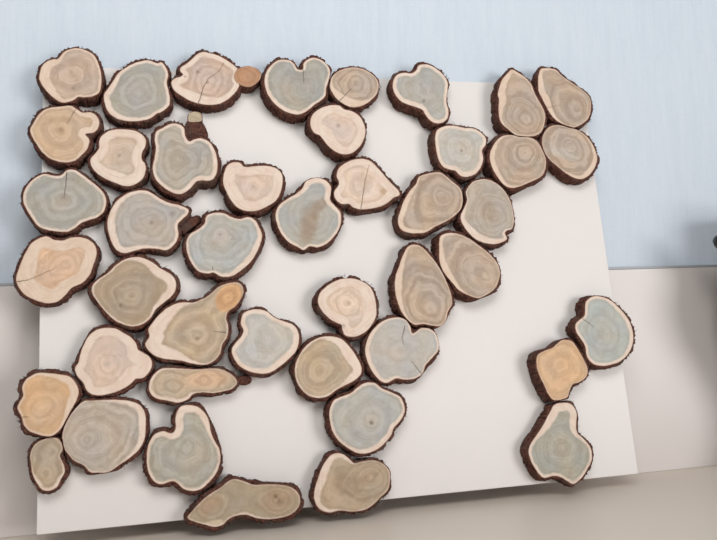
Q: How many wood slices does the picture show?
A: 44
